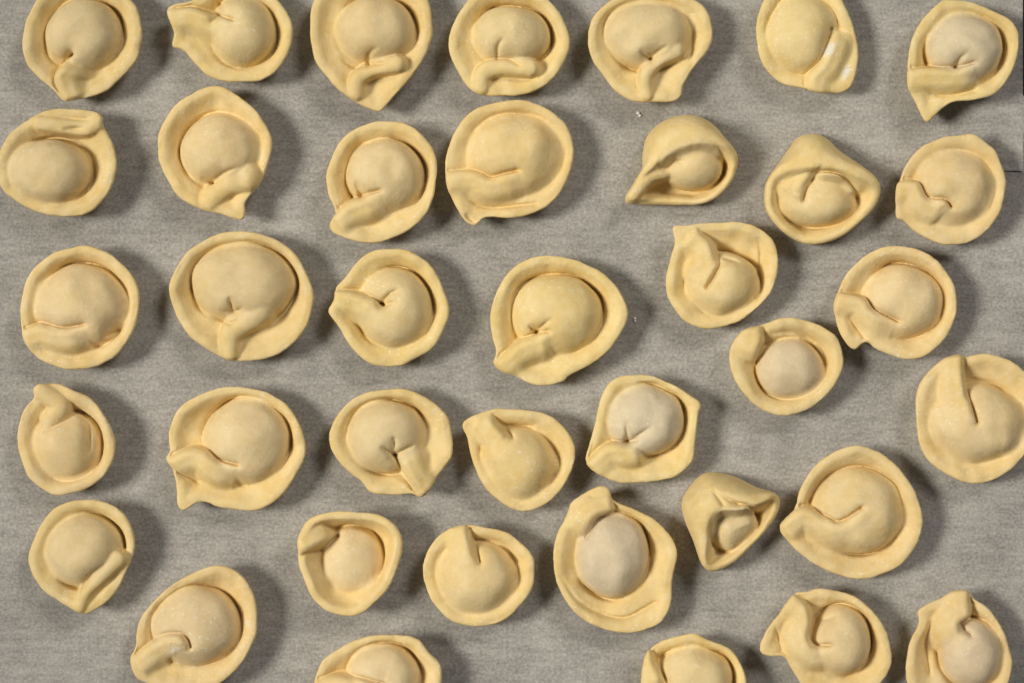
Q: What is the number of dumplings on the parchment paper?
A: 38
